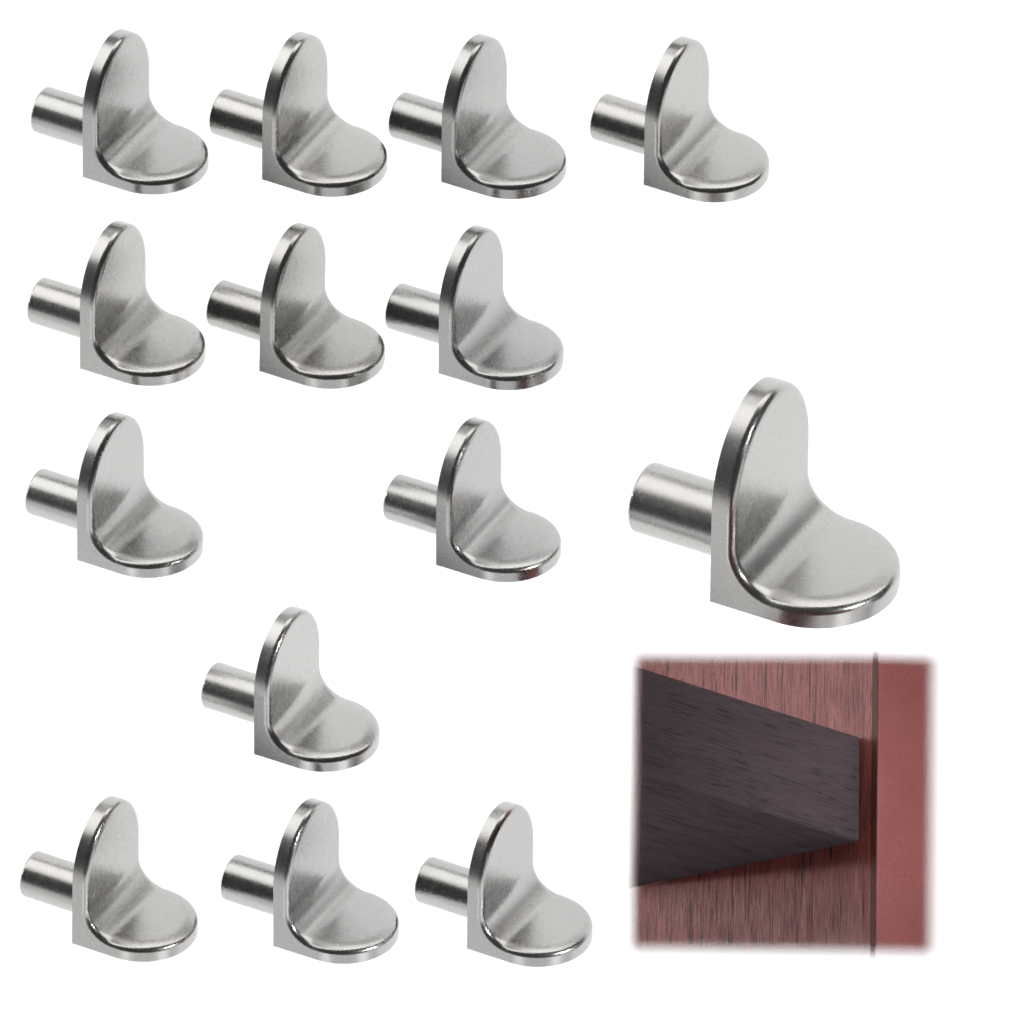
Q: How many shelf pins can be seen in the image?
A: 14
